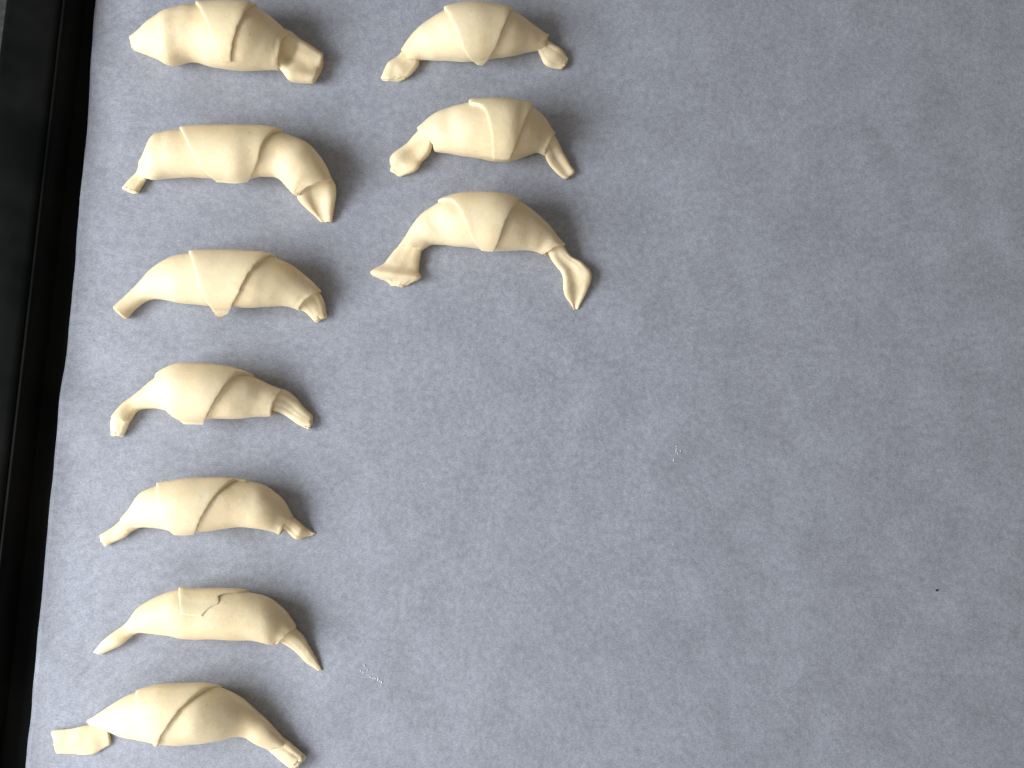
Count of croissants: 10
